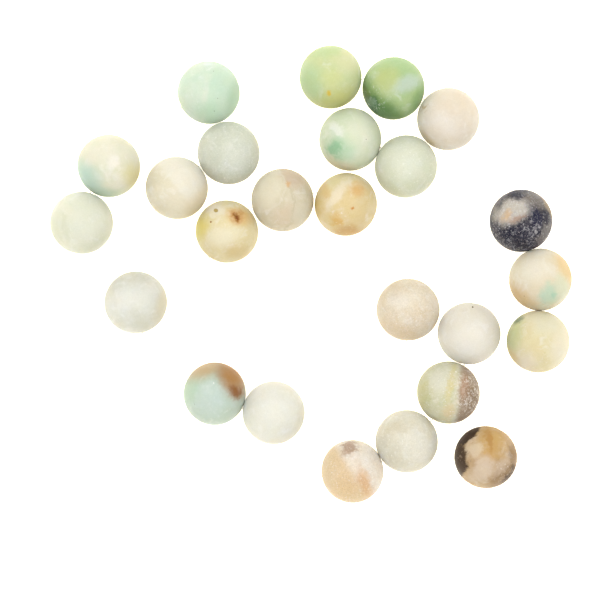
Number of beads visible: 25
